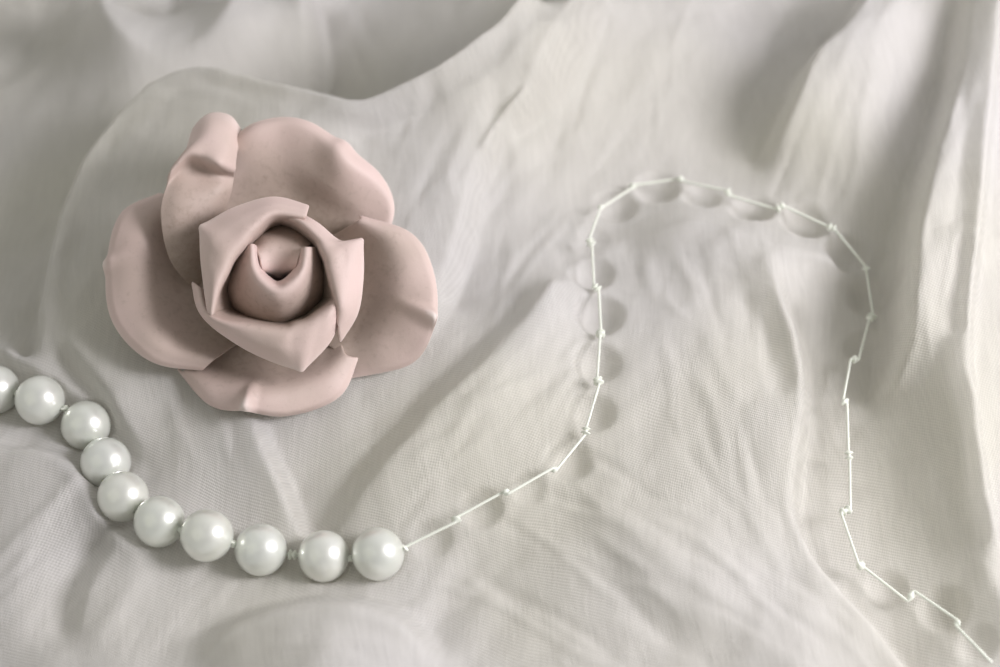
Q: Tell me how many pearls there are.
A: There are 10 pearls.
